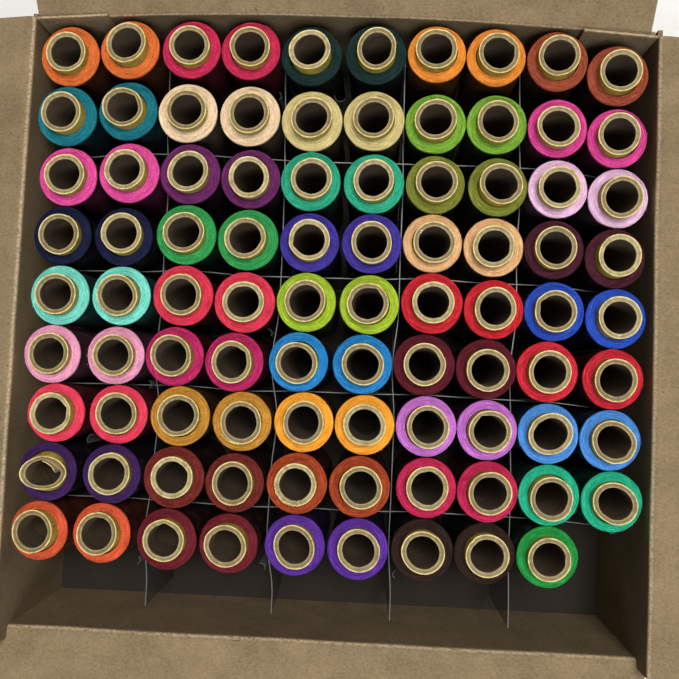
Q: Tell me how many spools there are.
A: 89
